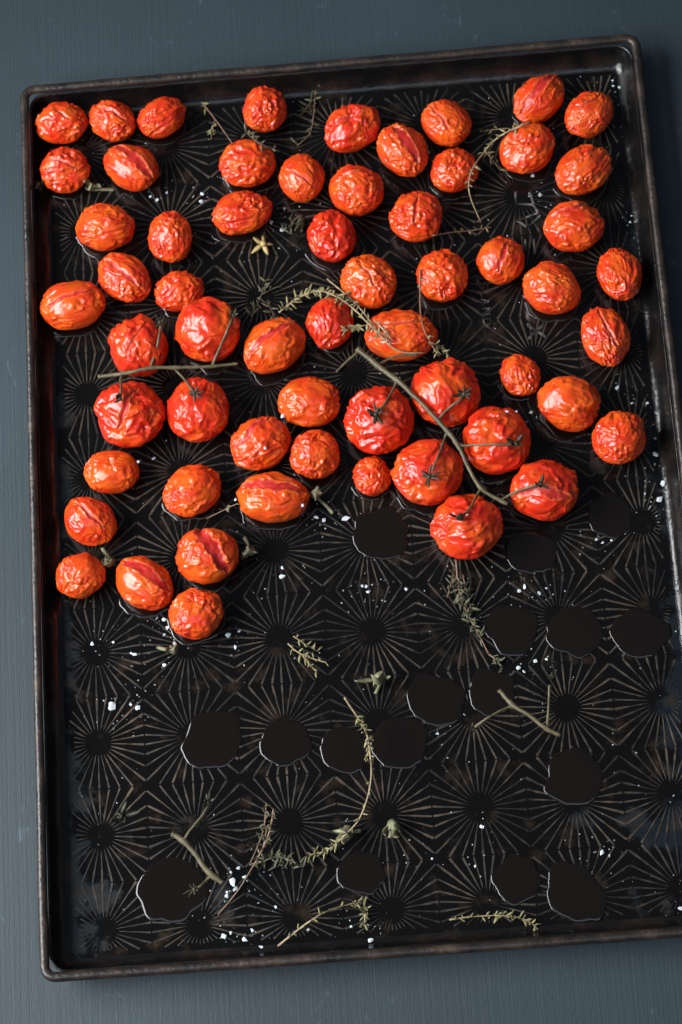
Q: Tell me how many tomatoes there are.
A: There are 60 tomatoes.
